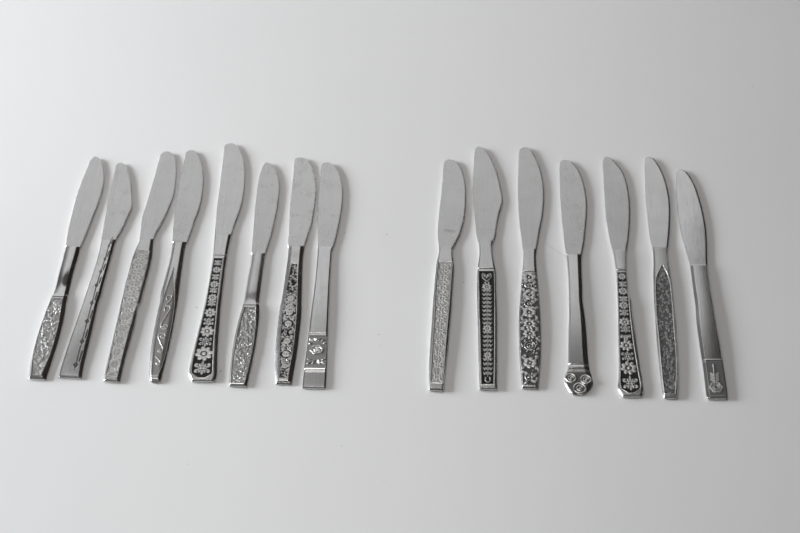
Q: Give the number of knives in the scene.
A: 15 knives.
